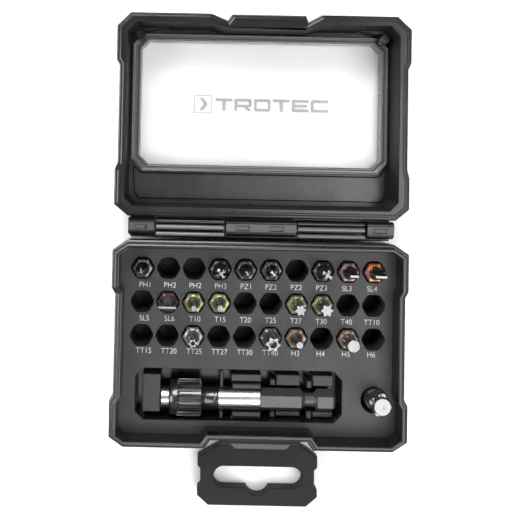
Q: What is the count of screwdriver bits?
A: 16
